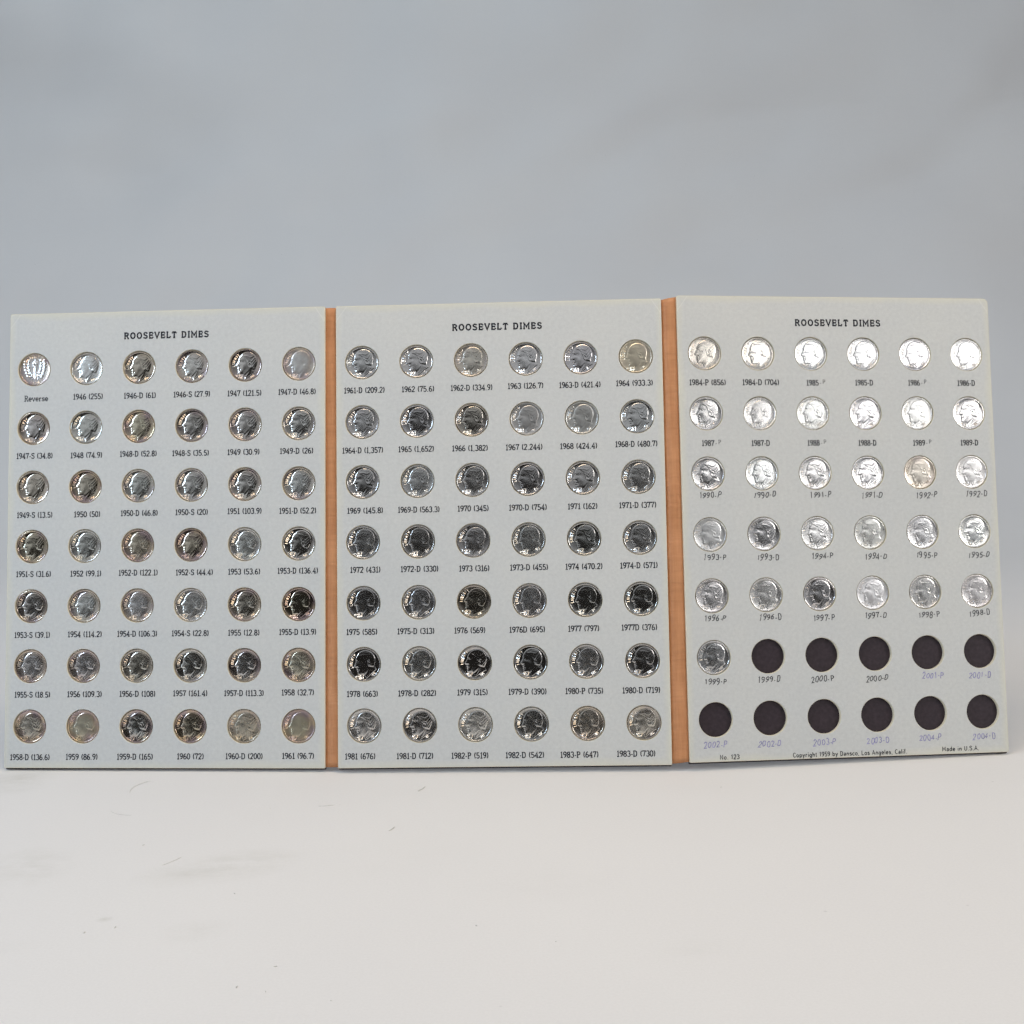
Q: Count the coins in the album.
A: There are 115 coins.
